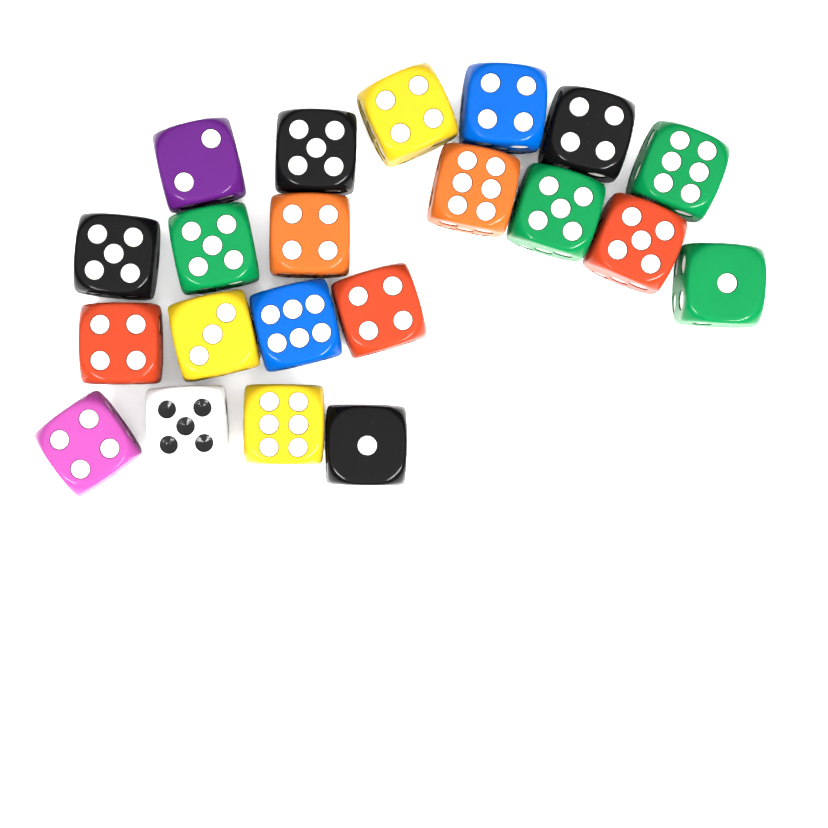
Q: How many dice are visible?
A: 21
